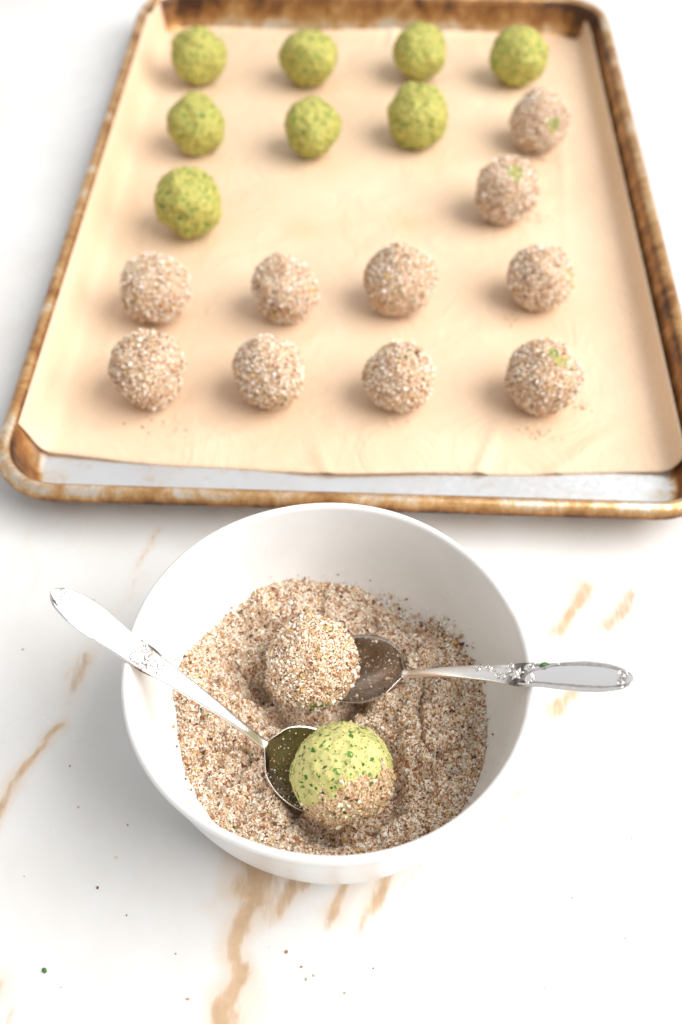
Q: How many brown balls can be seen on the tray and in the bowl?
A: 11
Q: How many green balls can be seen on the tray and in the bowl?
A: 9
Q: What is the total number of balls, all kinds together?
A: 20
